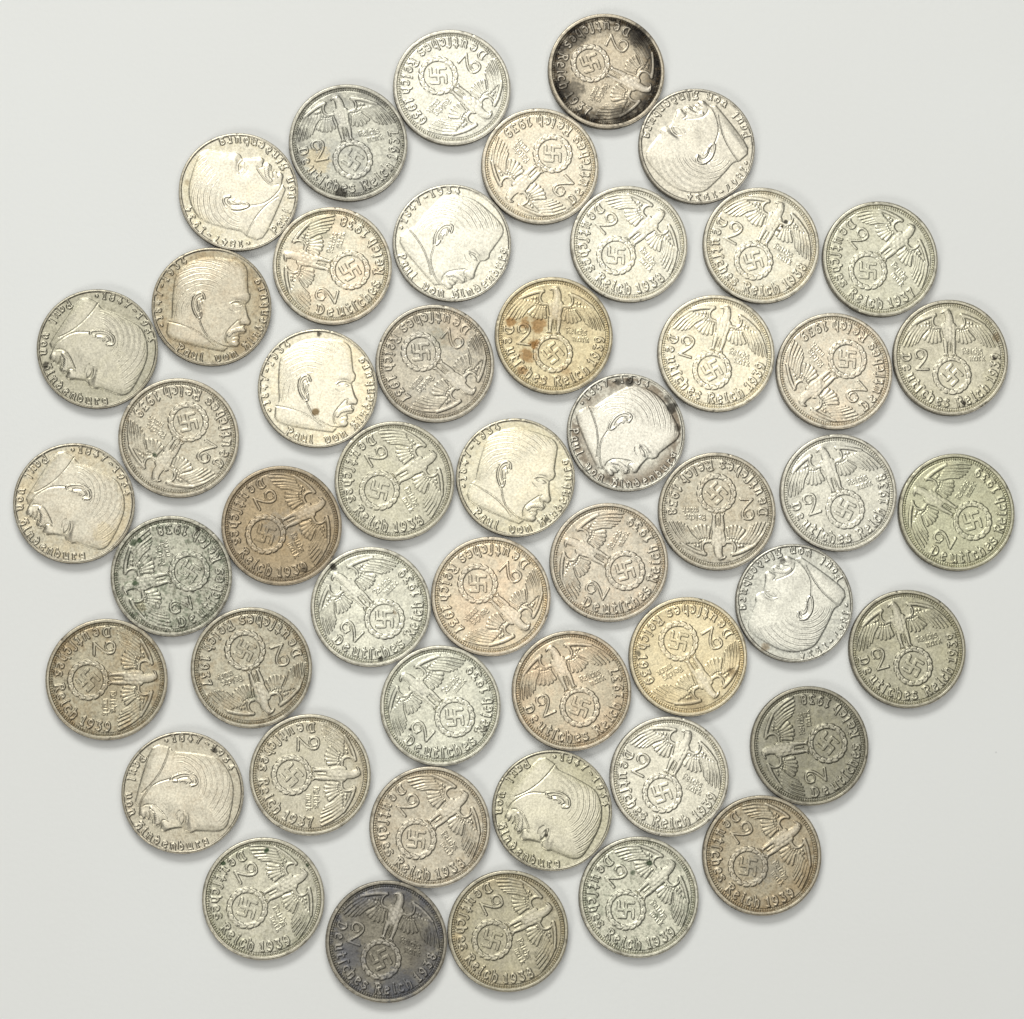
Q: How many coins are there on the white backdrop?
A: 50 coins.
